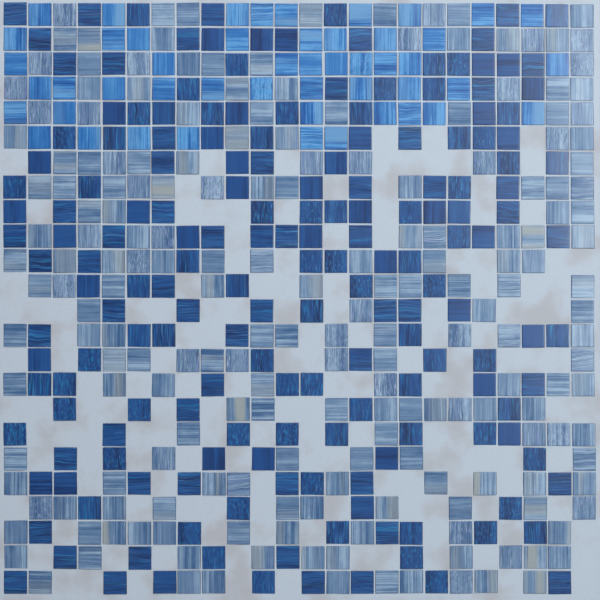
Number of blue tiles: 49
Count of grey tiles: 198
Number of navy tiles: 178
